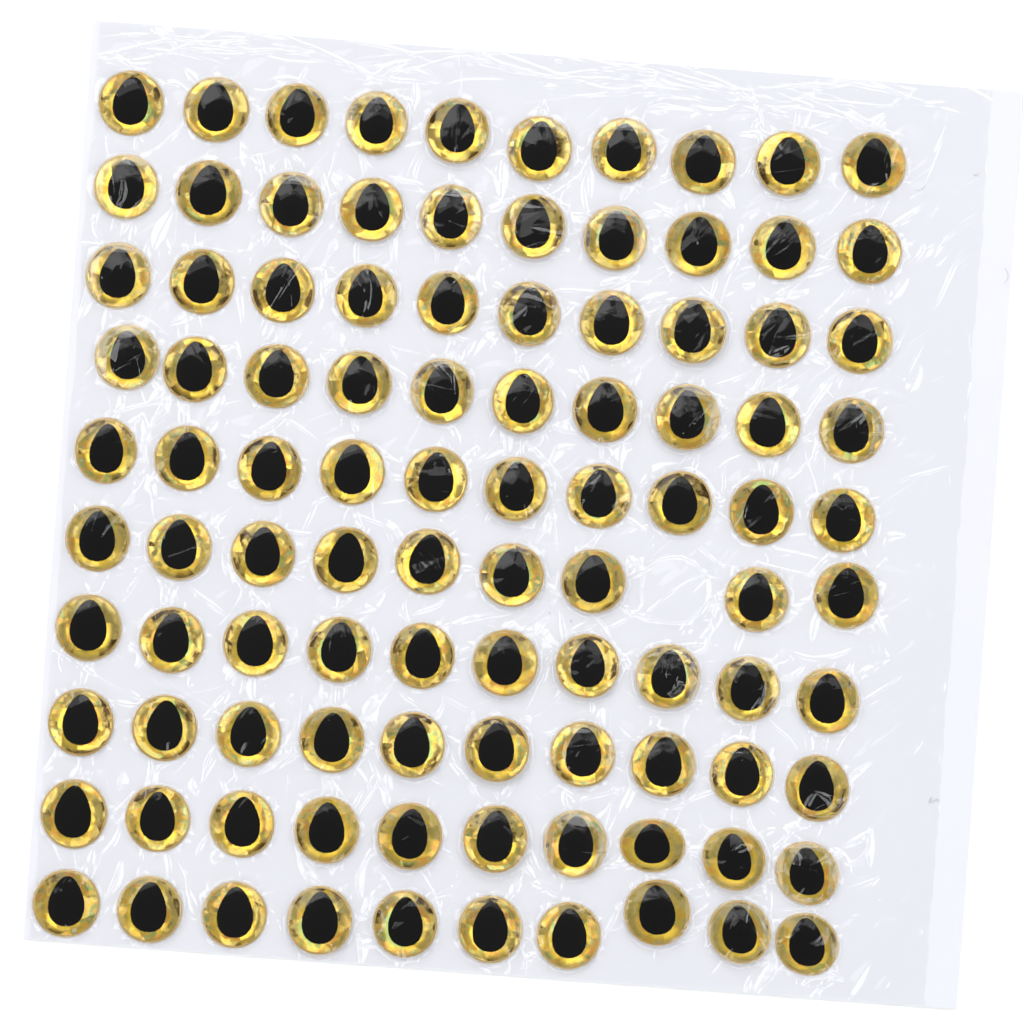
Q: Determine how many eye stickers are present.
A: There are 99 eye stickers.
